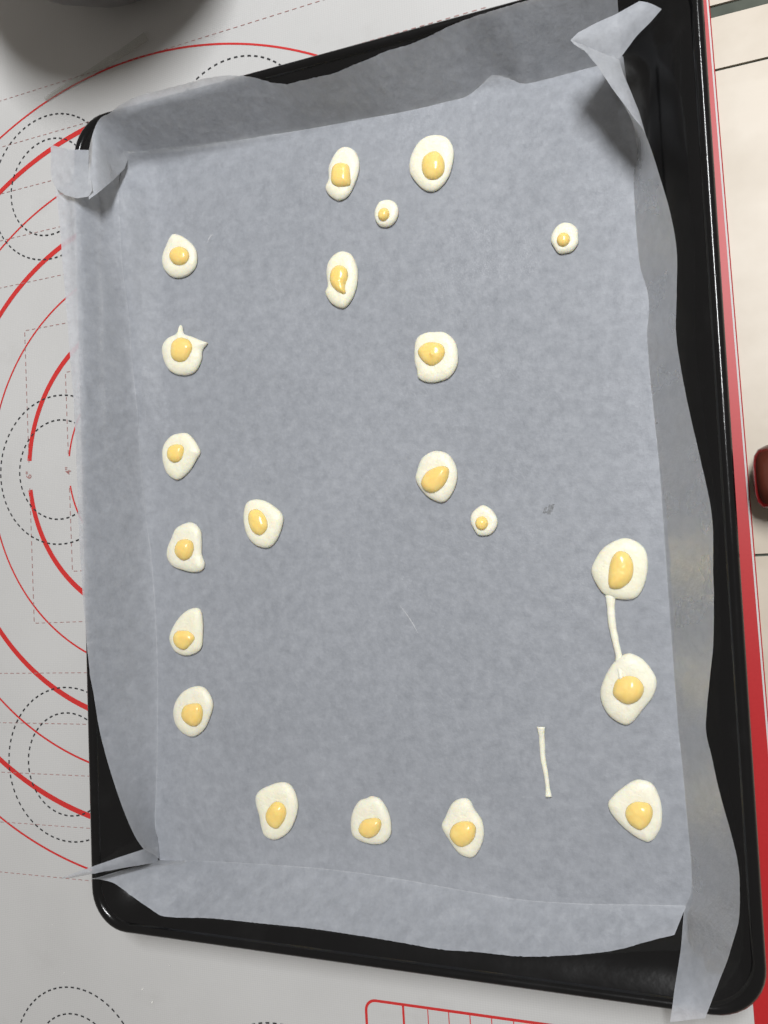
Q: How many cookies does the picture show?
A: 21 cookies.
